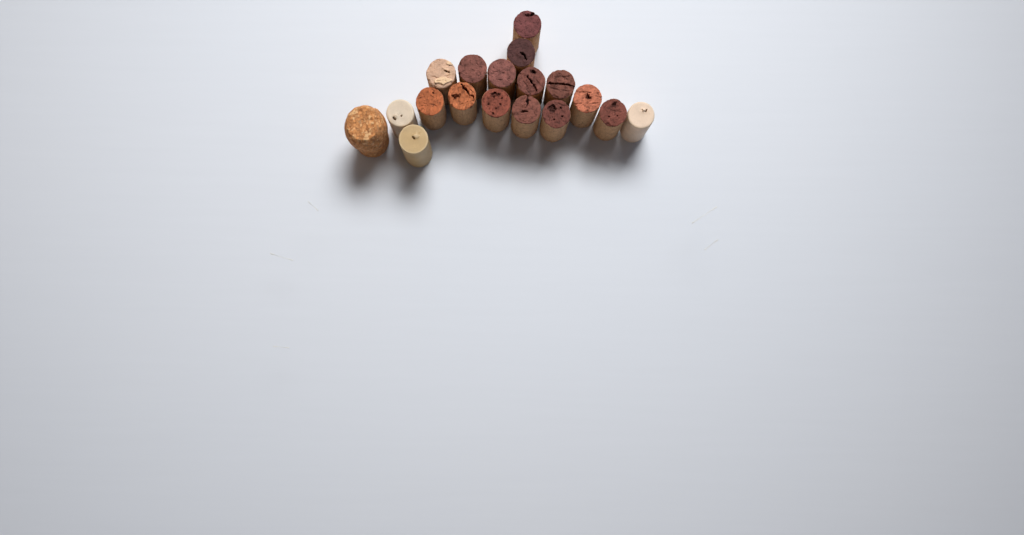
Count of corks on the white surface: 18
